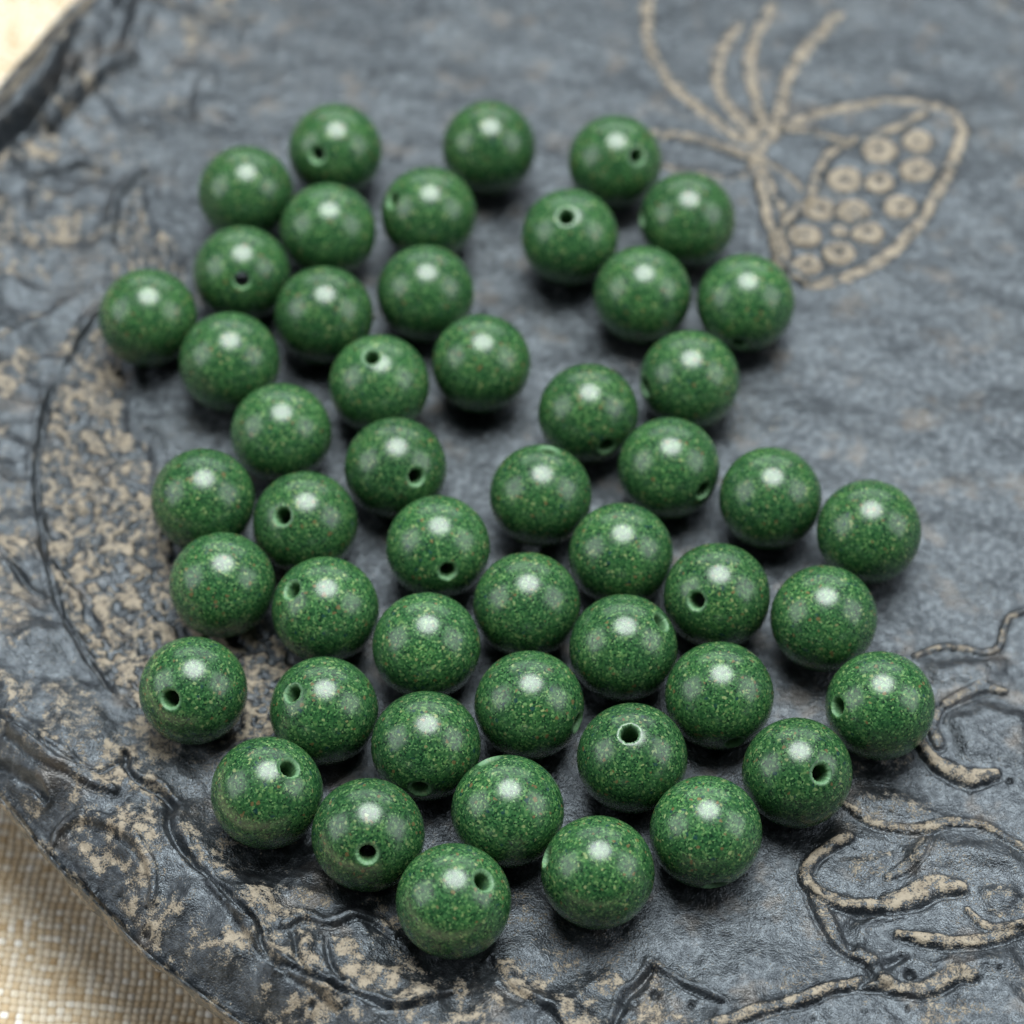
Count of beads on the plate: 50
